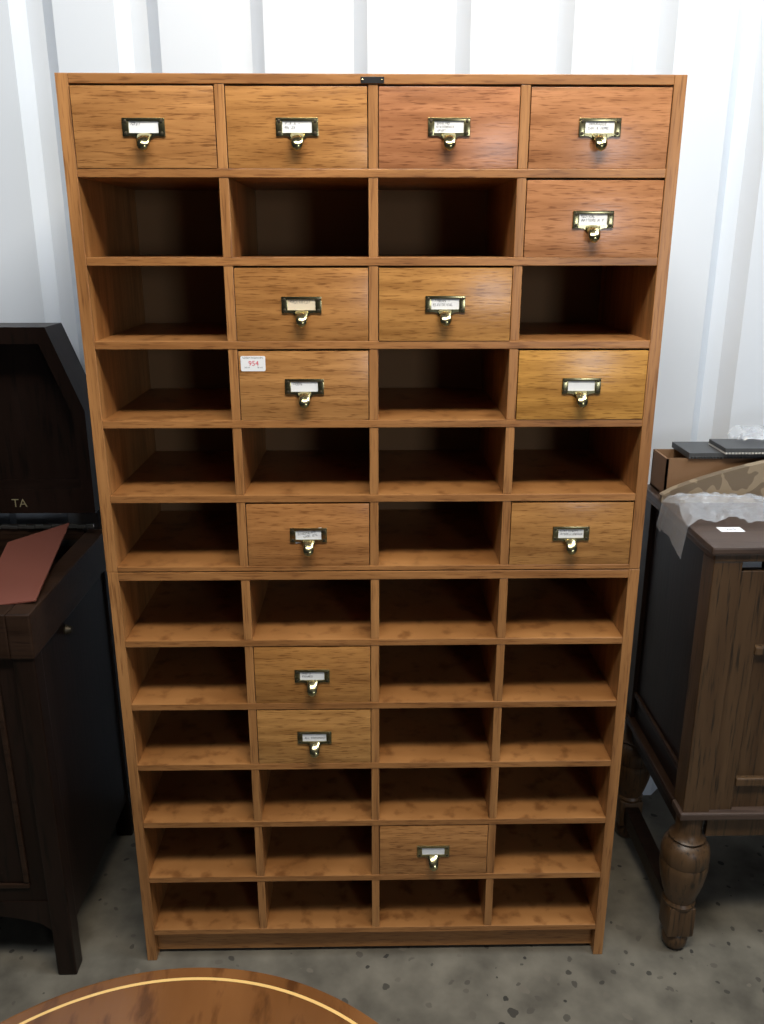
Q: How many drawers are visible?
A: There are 14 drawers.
